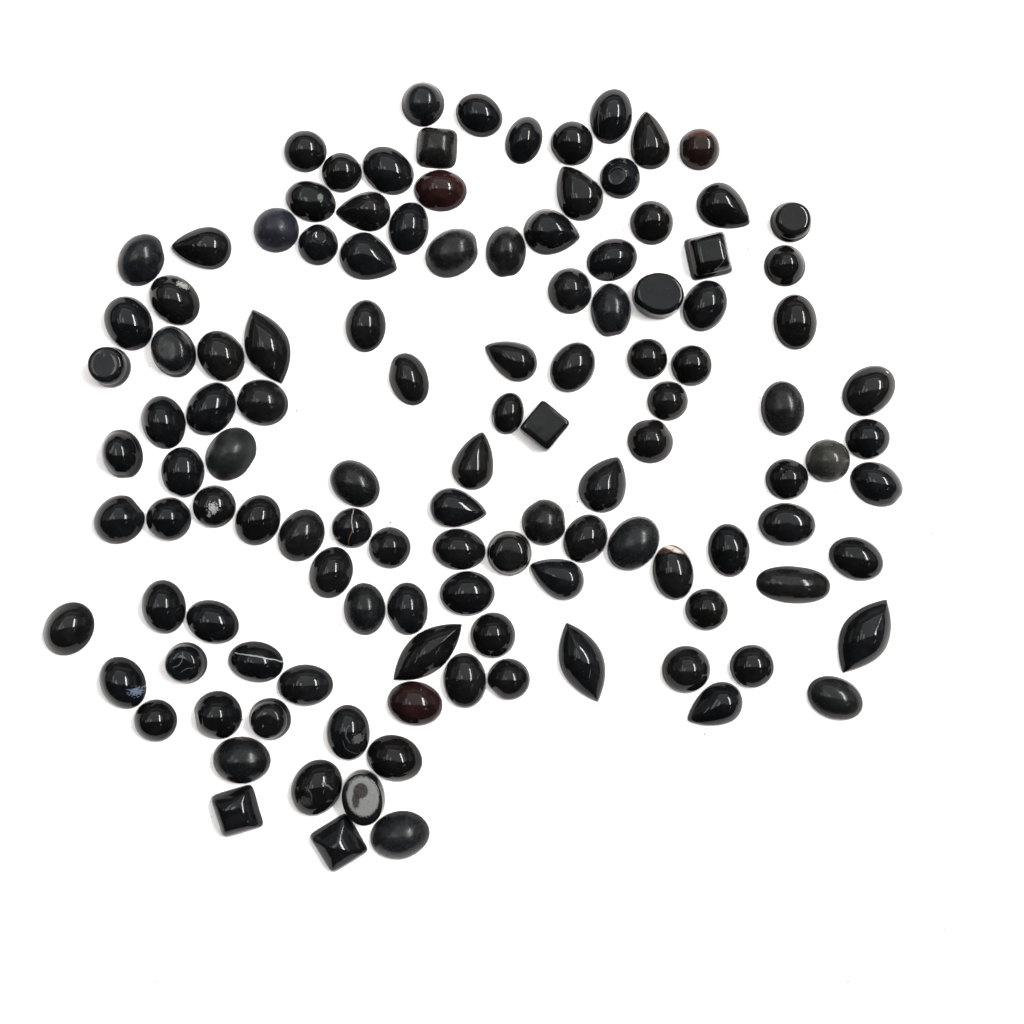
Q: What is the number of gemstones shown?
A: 120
